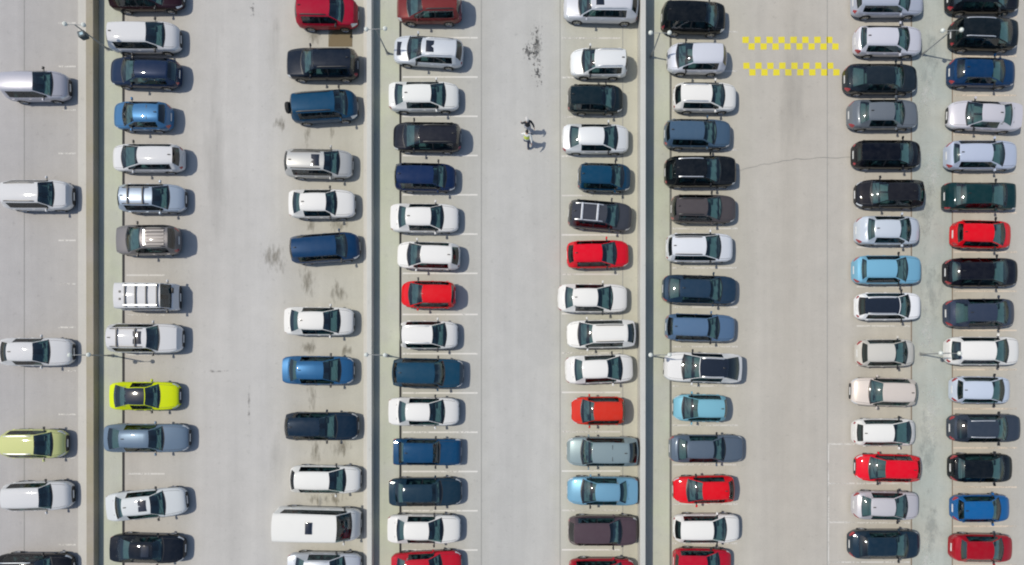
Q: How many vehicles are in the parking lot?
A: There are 106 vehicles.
